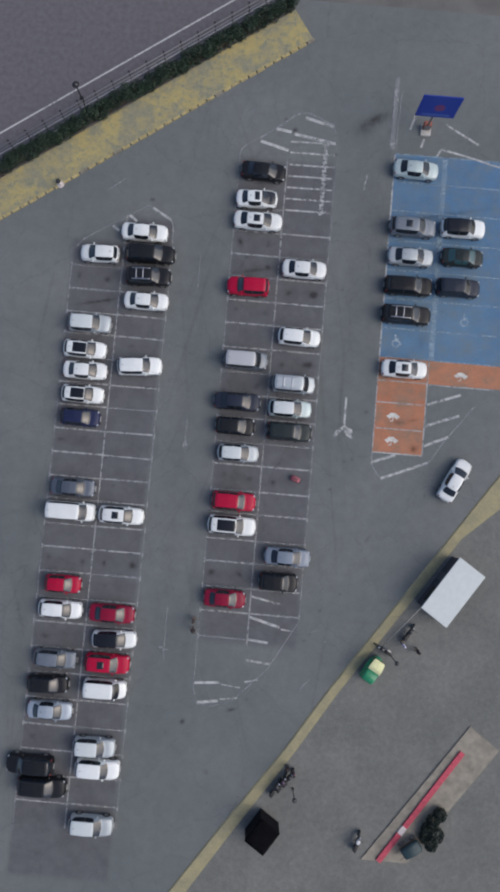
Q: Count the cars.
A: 56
